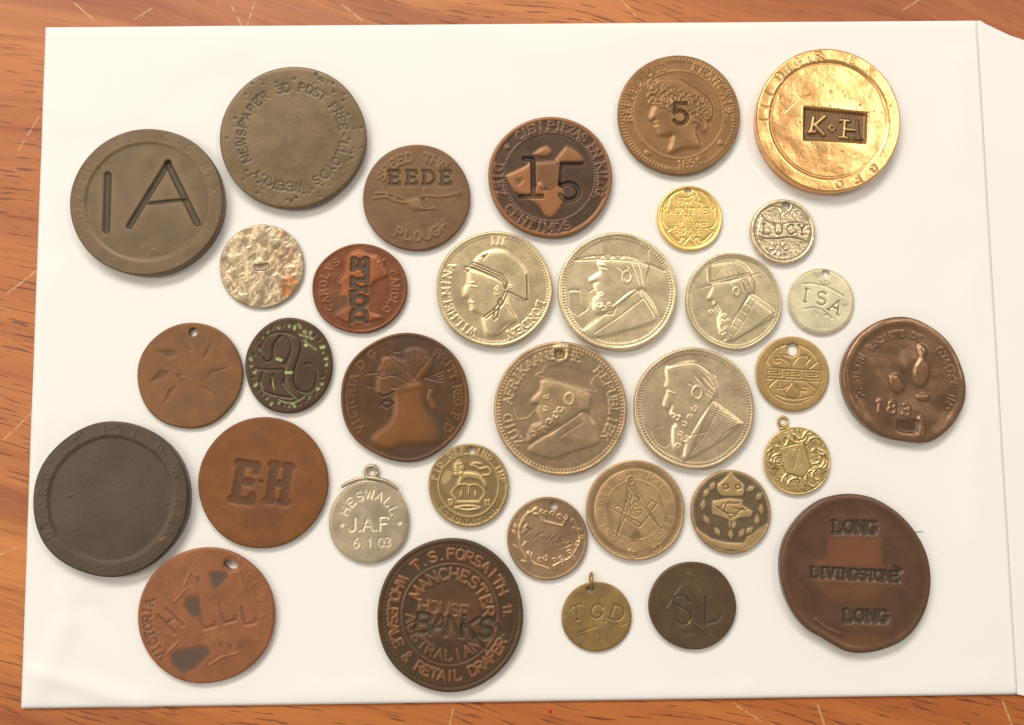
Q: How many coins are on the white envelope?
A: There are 34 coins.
